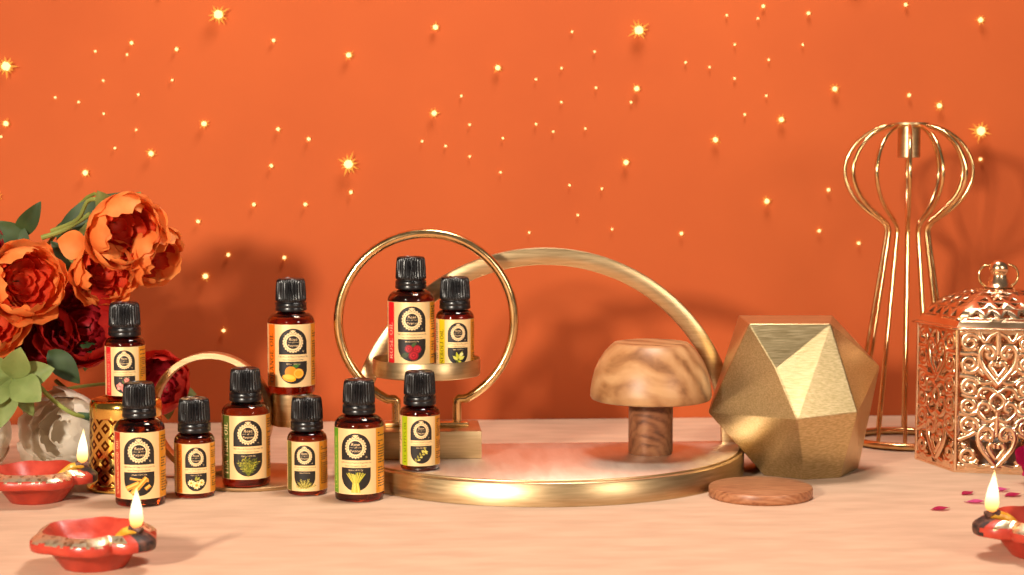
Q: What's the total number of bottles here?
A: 10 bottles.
